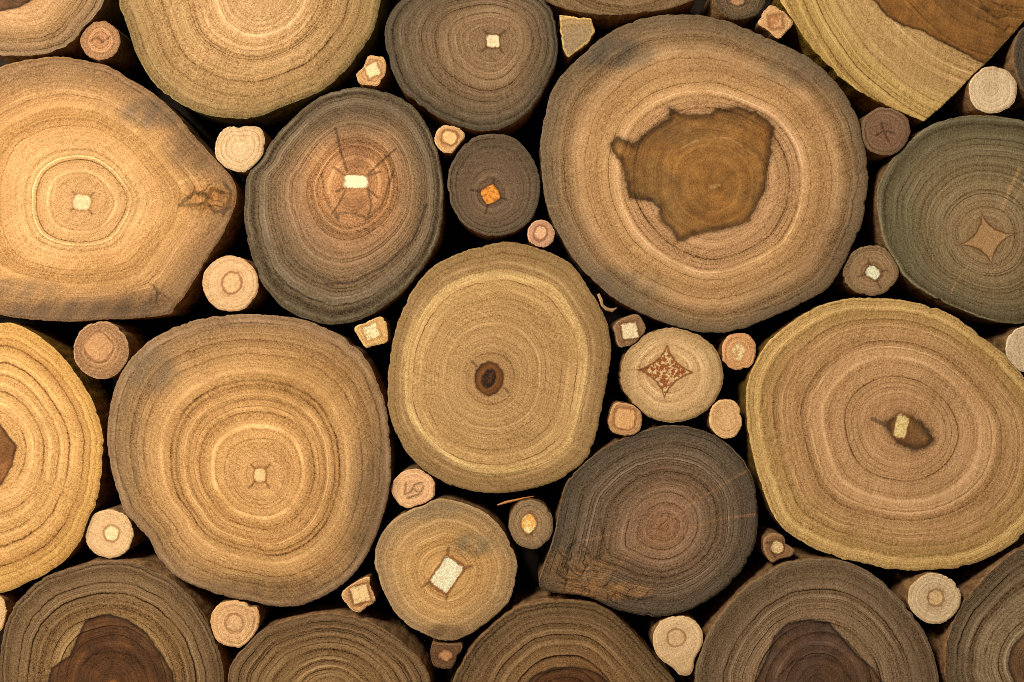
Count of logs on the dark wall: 52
